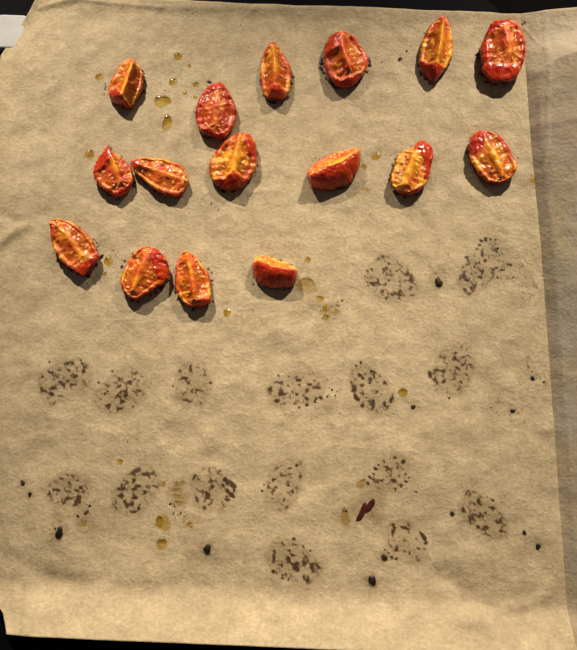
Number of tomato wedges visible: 16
